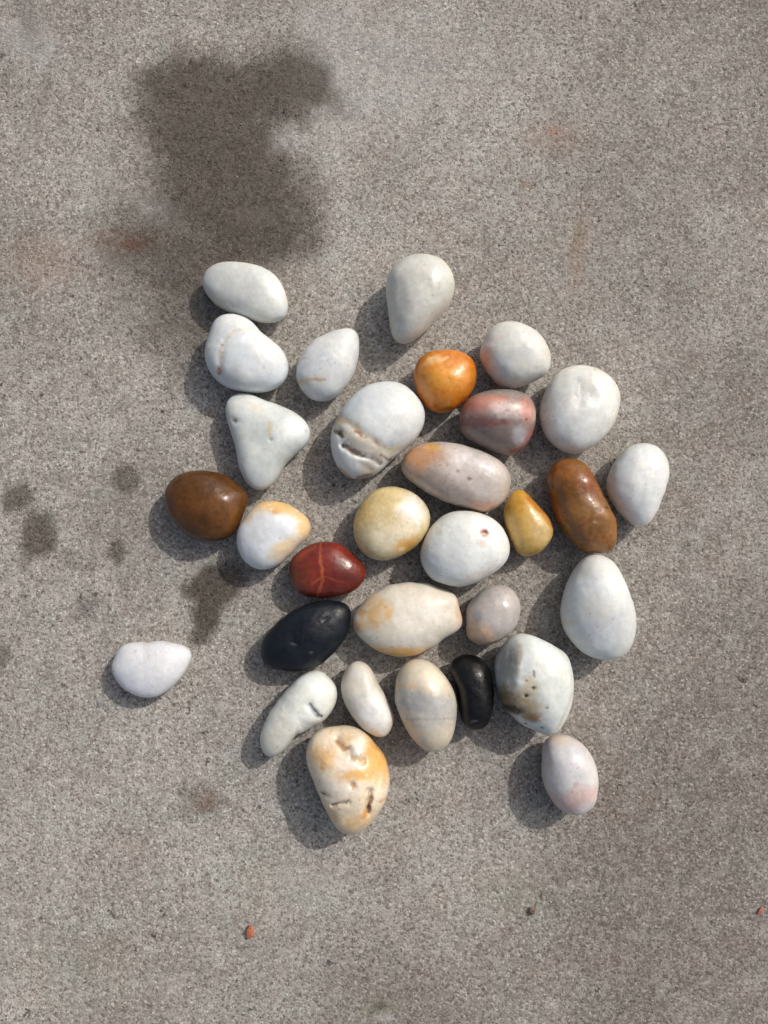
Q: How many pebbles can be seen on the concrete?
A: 31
